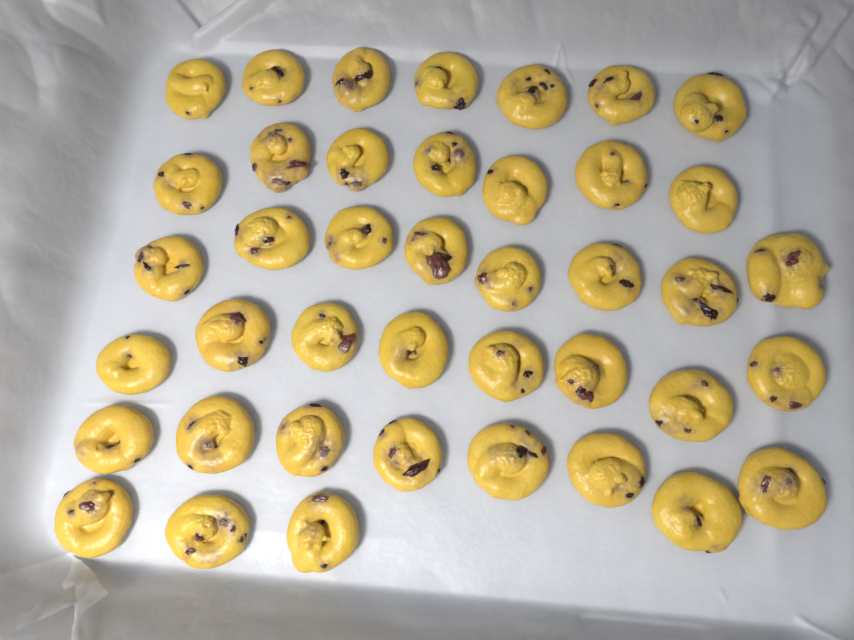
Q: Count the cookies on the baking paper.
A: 41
